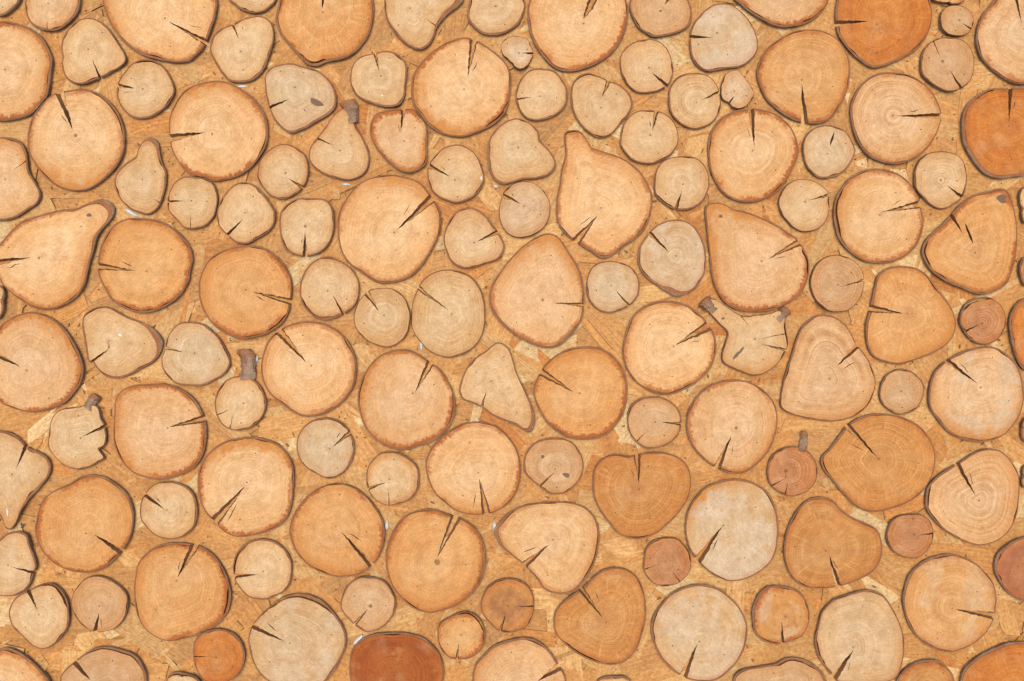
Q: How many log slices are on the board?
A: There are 136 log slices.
